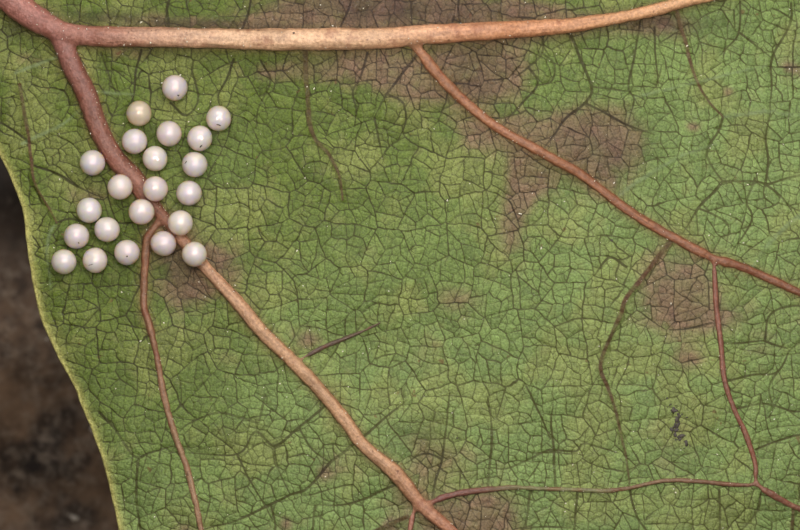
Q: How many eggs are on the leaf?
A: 22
